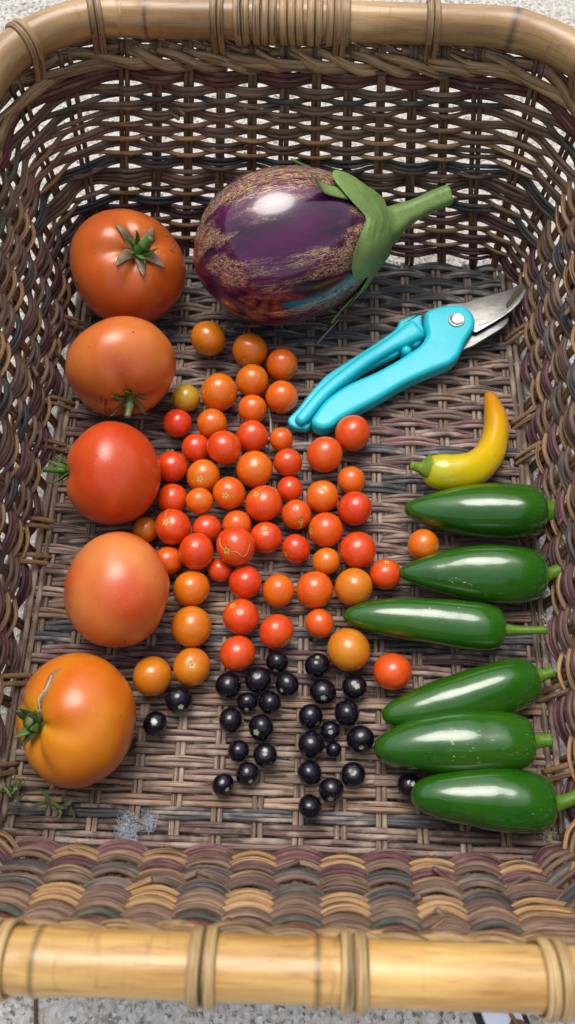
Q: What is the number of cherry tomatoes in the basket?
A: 58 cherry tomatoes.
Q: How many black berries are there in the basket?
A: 28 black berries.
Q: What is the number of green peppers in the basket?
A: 6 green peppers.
